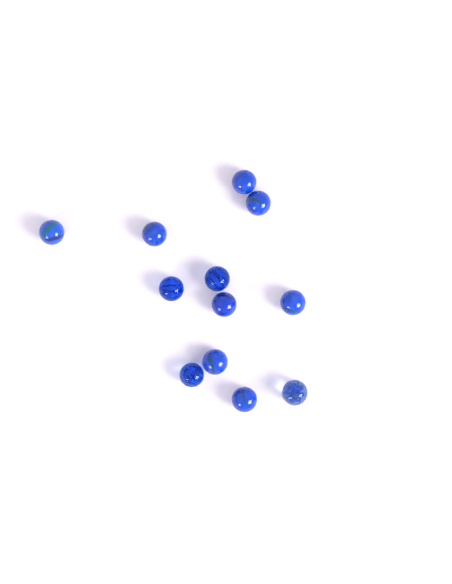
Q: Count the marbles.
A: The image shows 12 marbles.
